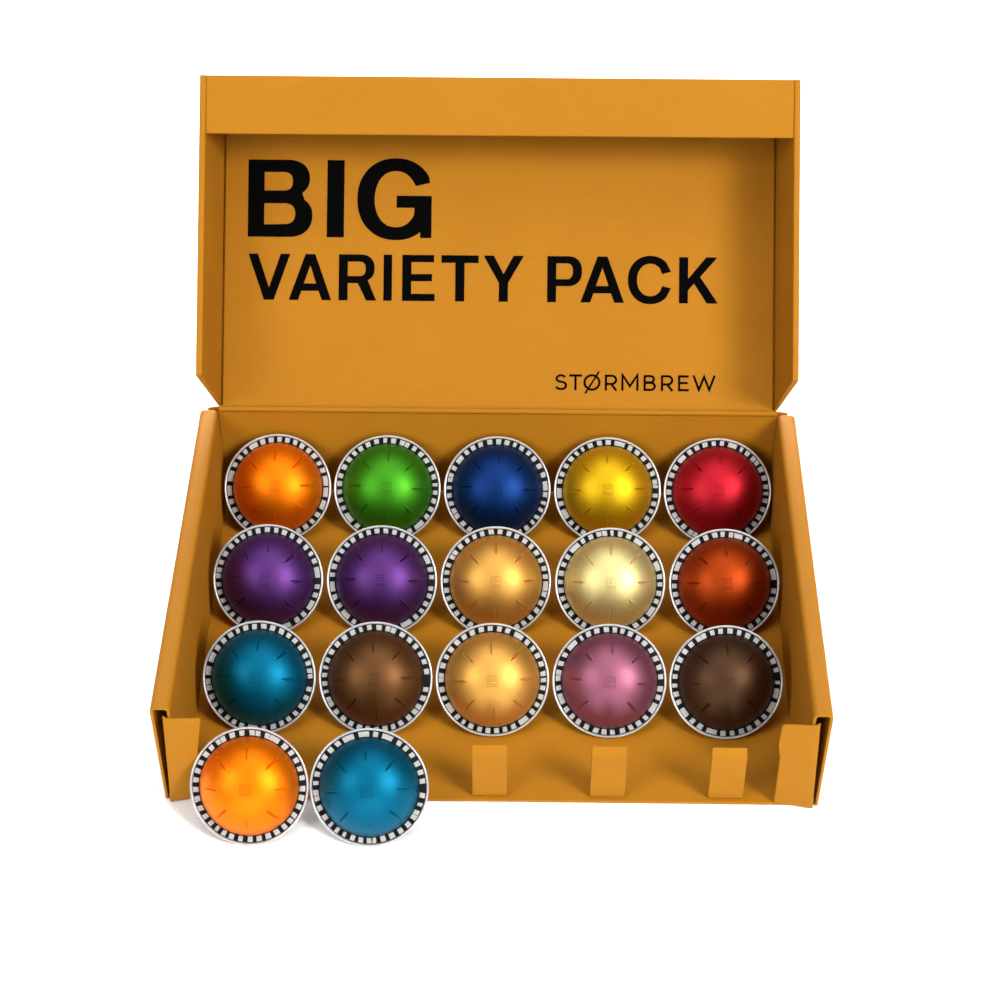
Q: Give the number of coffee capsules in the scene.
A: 17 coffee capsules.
